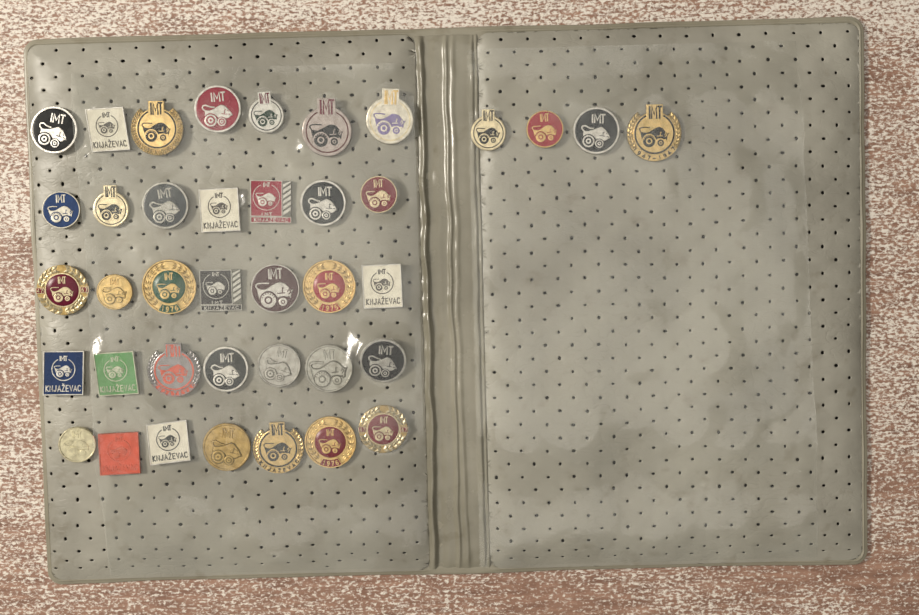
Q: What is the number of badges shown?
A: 39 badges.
